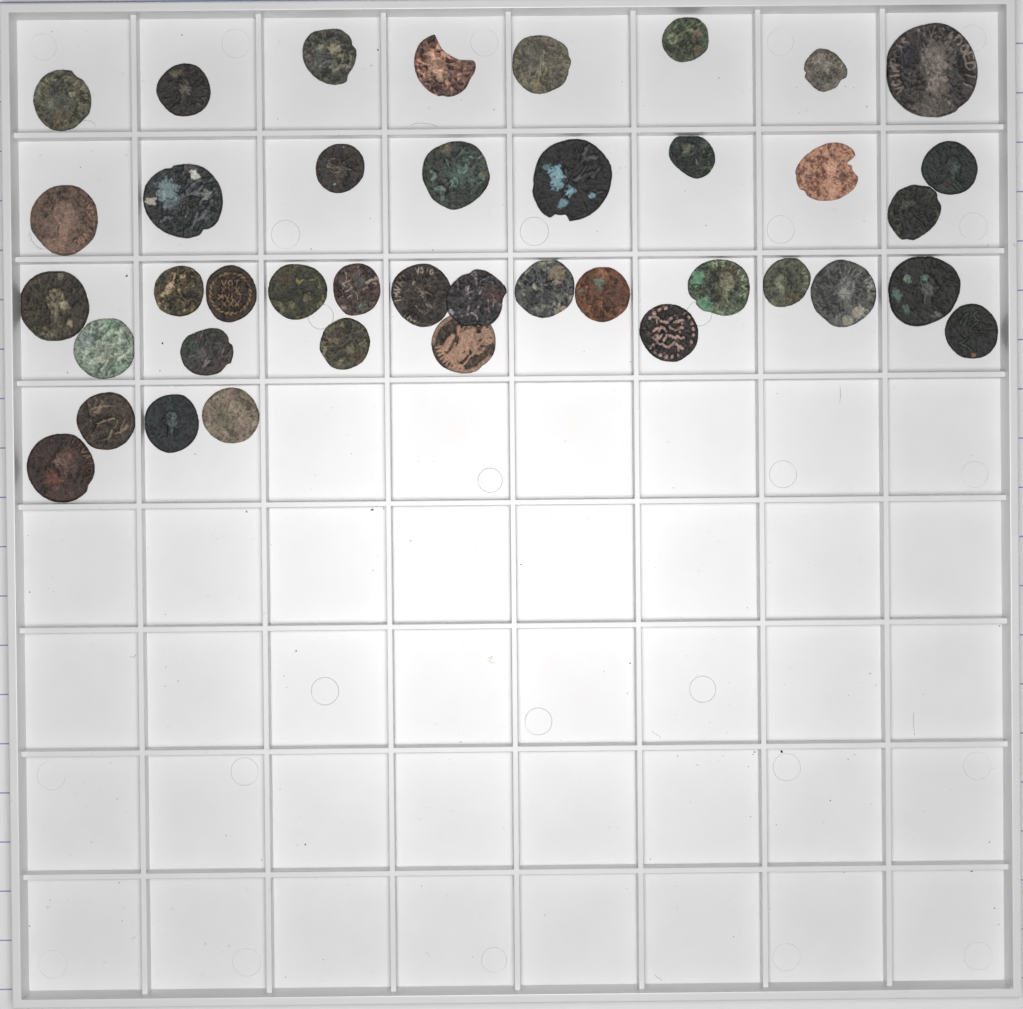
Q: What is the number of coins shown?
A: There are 40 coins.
